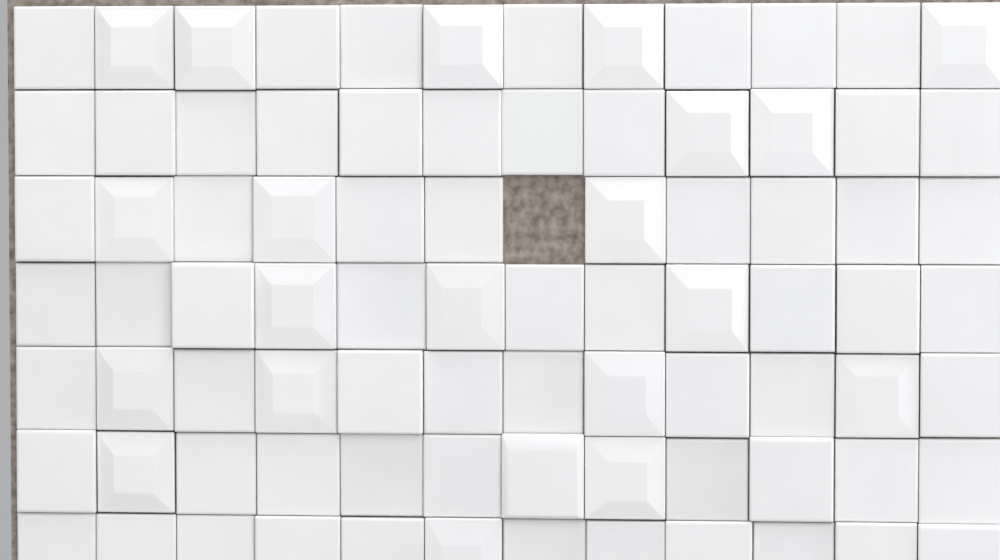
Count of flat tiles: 63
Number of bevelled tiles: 20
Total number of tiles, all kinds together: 83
